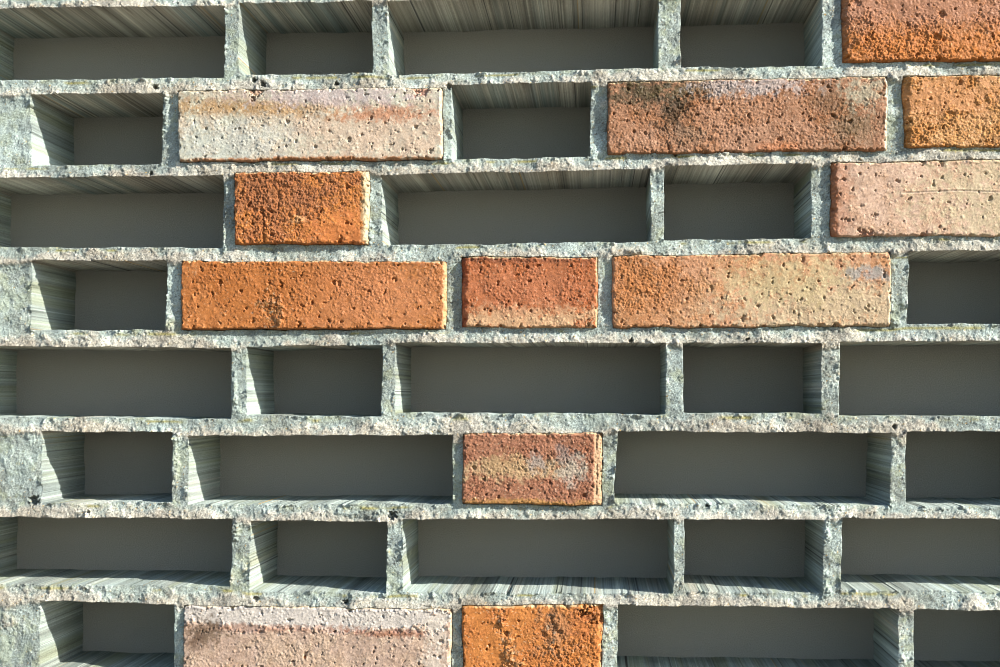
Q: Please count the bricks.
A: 12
